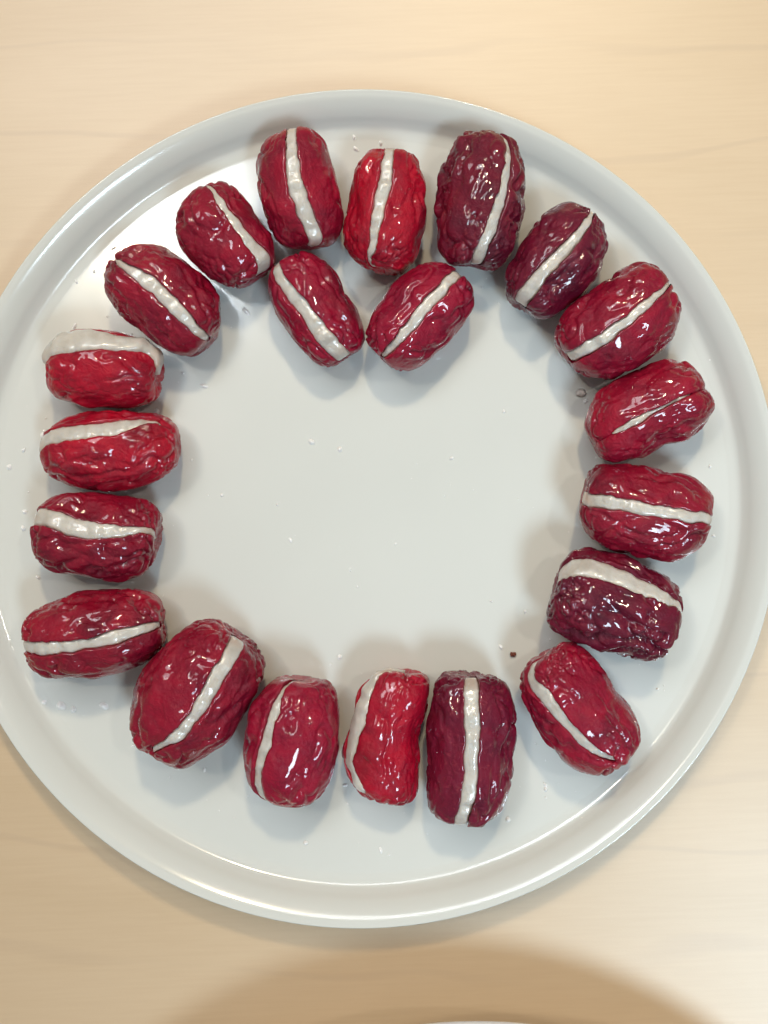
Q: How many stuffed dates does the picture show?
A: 21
